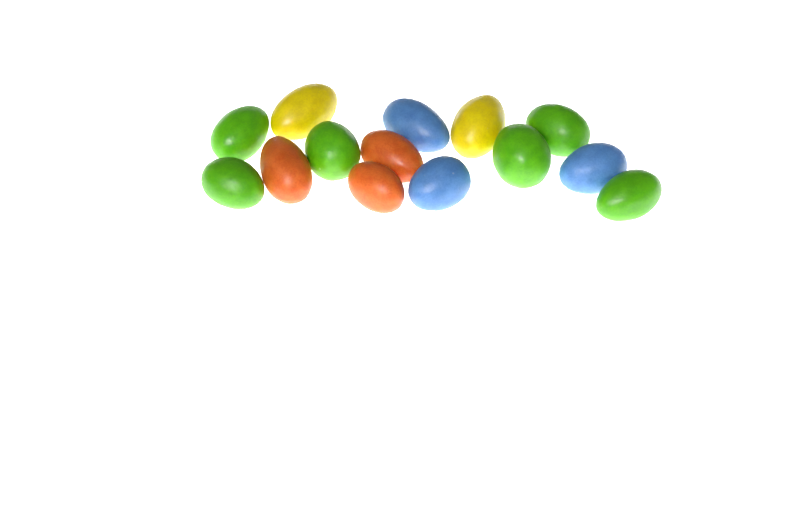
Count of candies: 14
